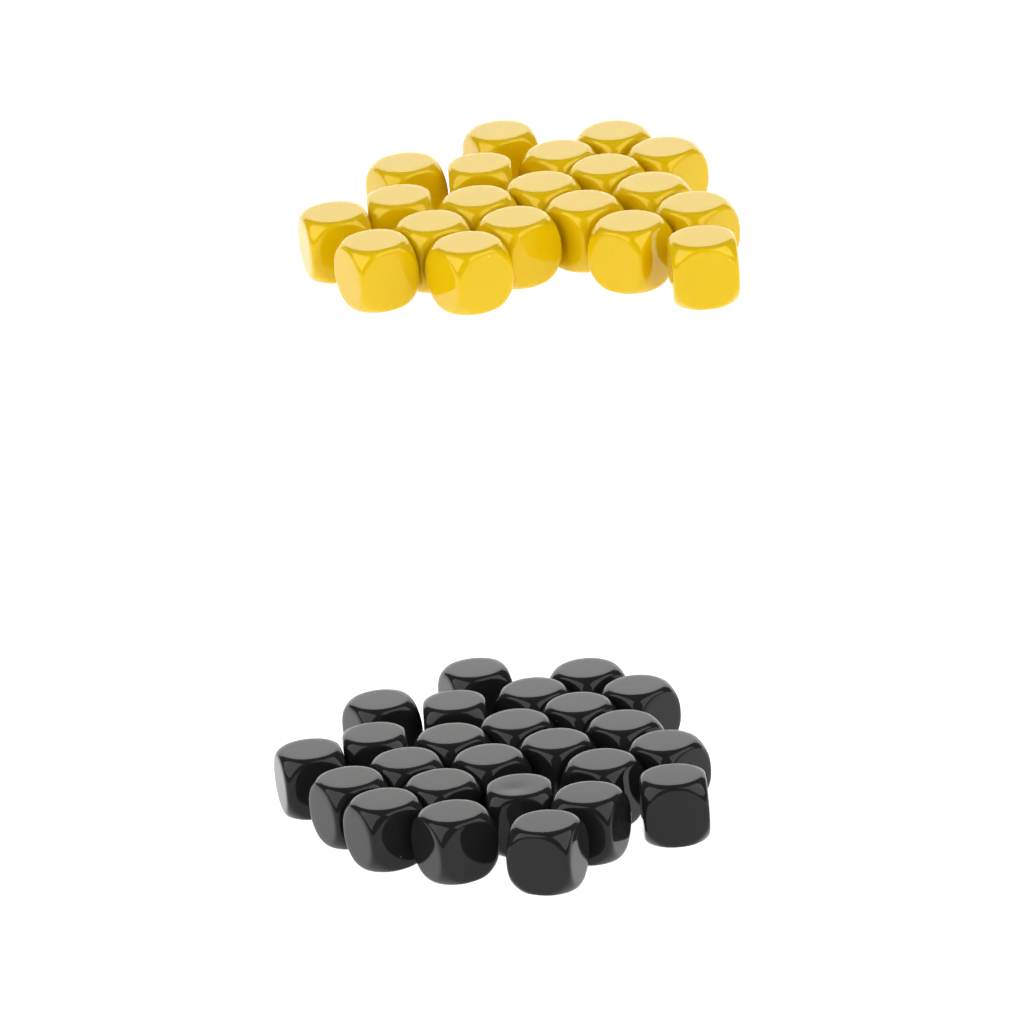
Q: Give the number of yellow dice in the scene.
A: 20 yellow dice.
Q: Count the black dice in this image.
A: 25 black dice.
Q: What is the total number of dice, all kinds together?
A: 45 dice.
